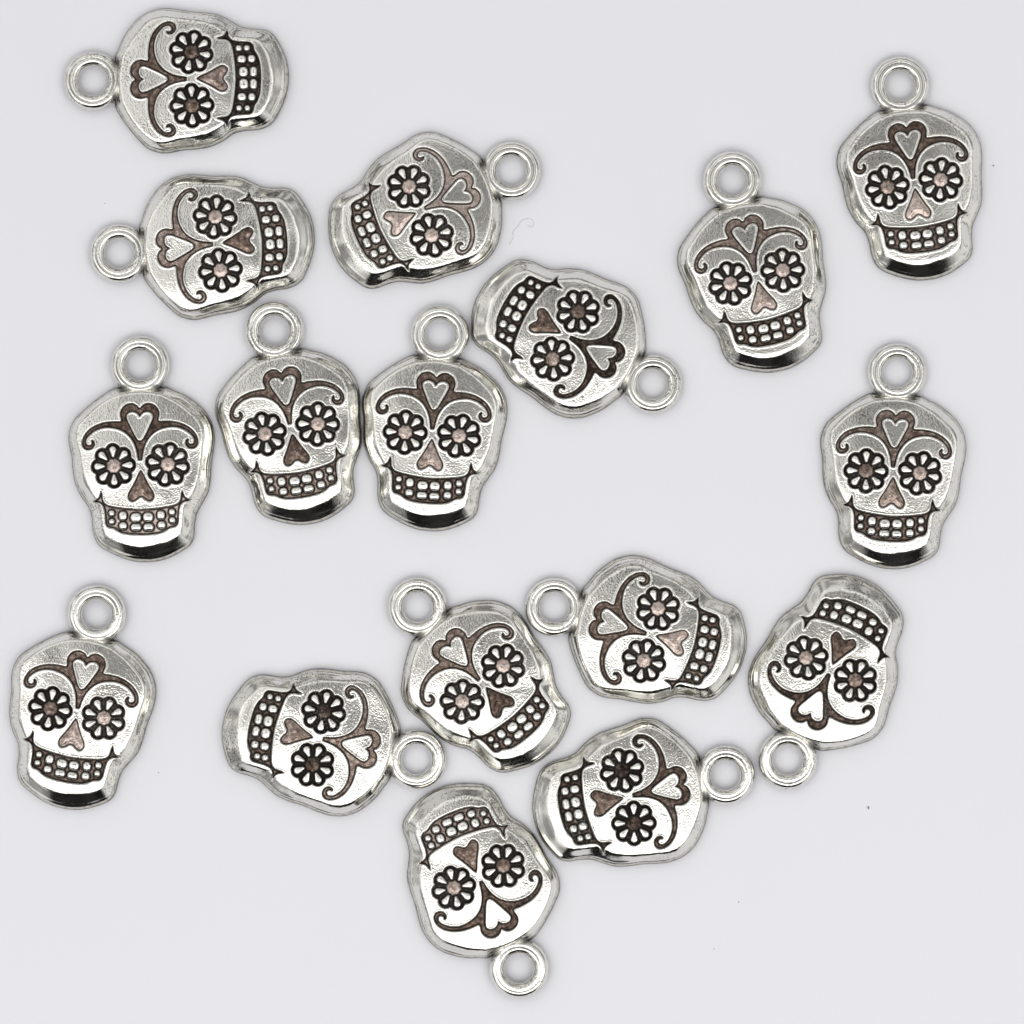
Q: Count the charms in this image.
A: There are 17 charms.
